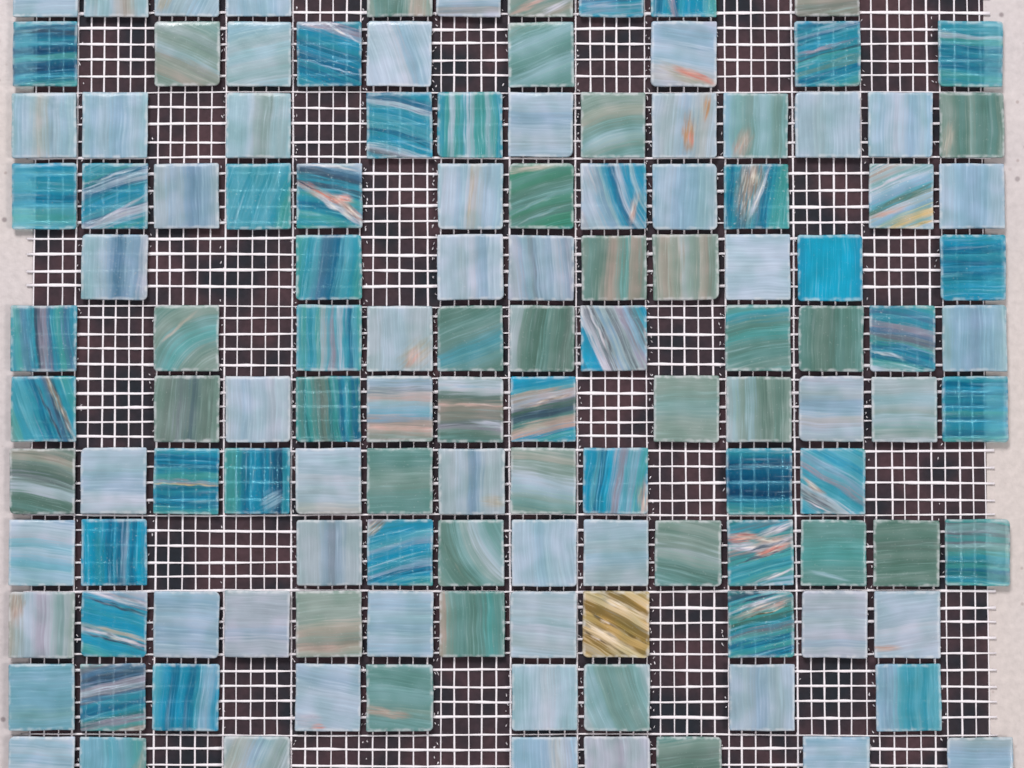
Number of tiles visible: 127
